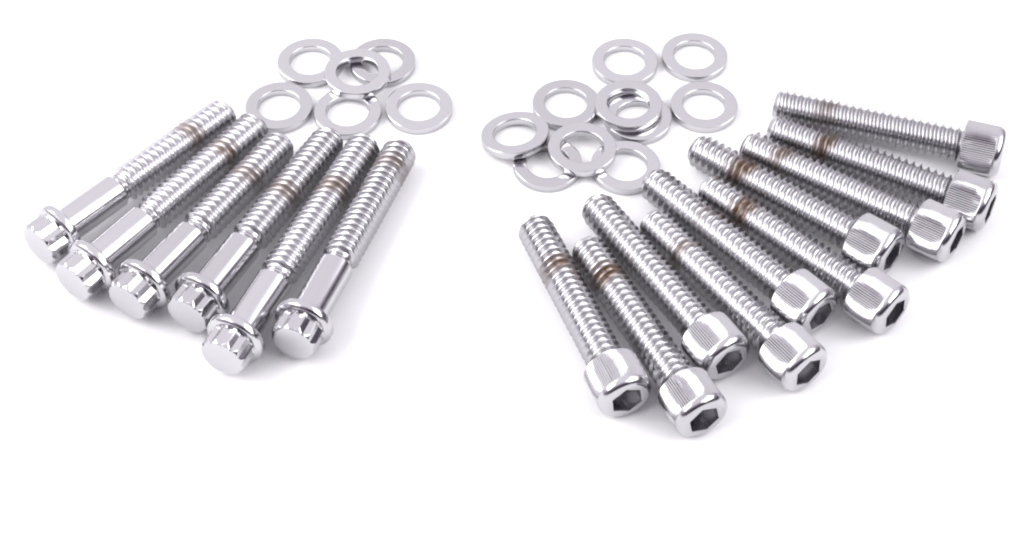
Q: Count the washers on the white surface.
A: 16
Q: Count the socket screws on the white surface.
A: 10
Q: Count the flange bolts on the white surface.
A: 6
